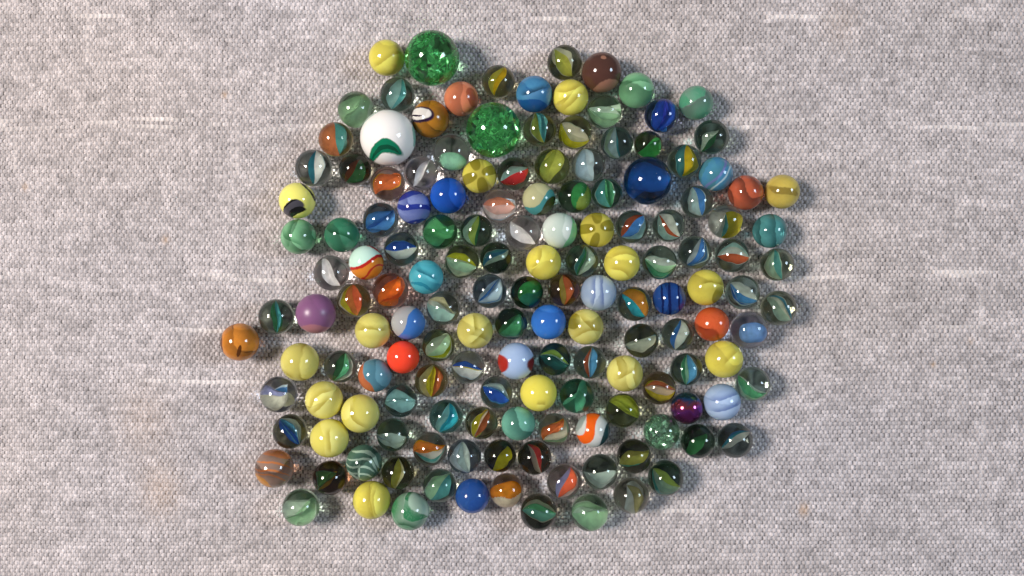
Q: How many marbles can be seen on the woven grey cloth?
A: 152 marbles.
